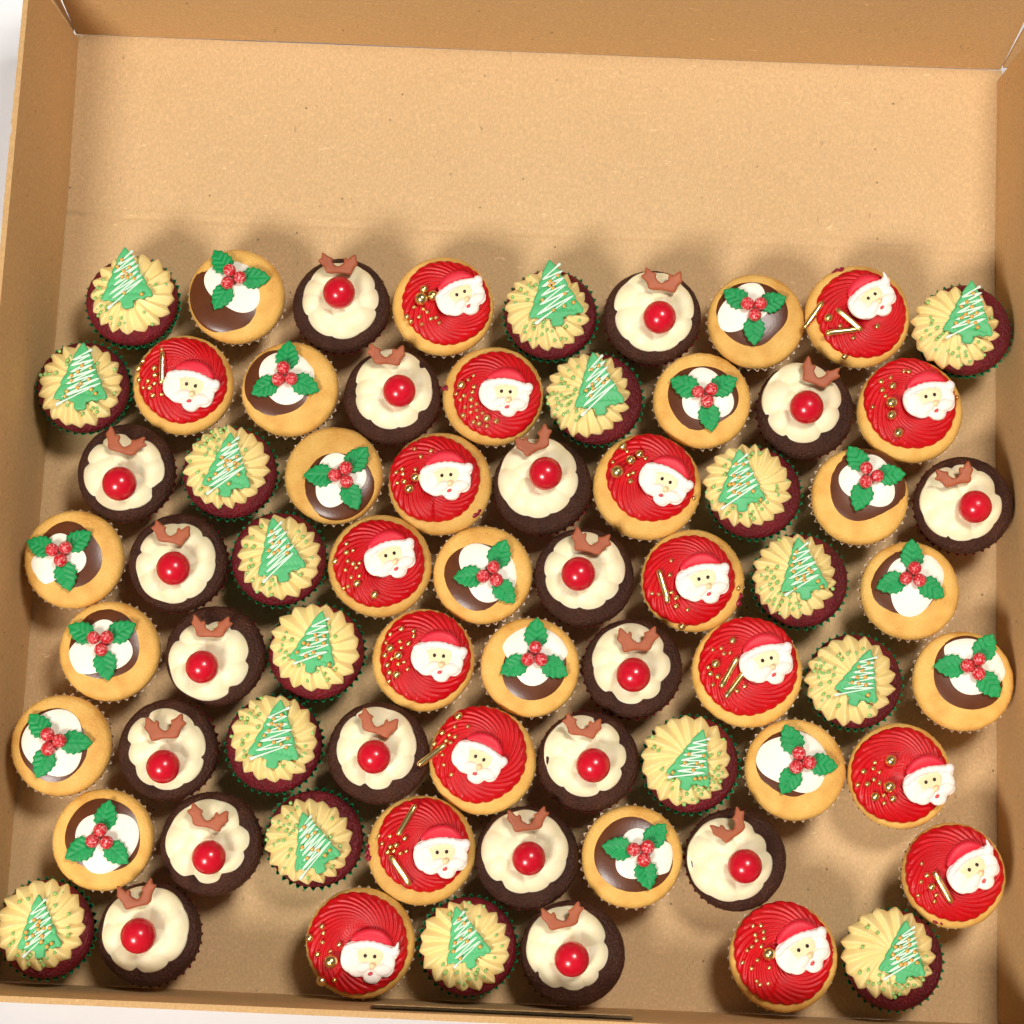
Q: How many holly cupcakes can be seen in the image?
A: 16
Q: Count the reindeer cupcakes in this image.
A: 19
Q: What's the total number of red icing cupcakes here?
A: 17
